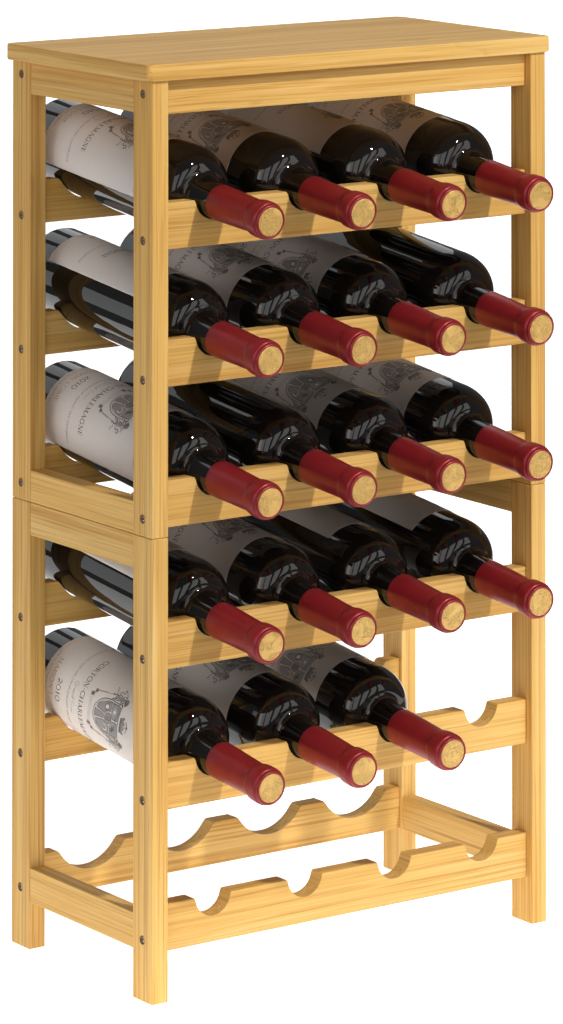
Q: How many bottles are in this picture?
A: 19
